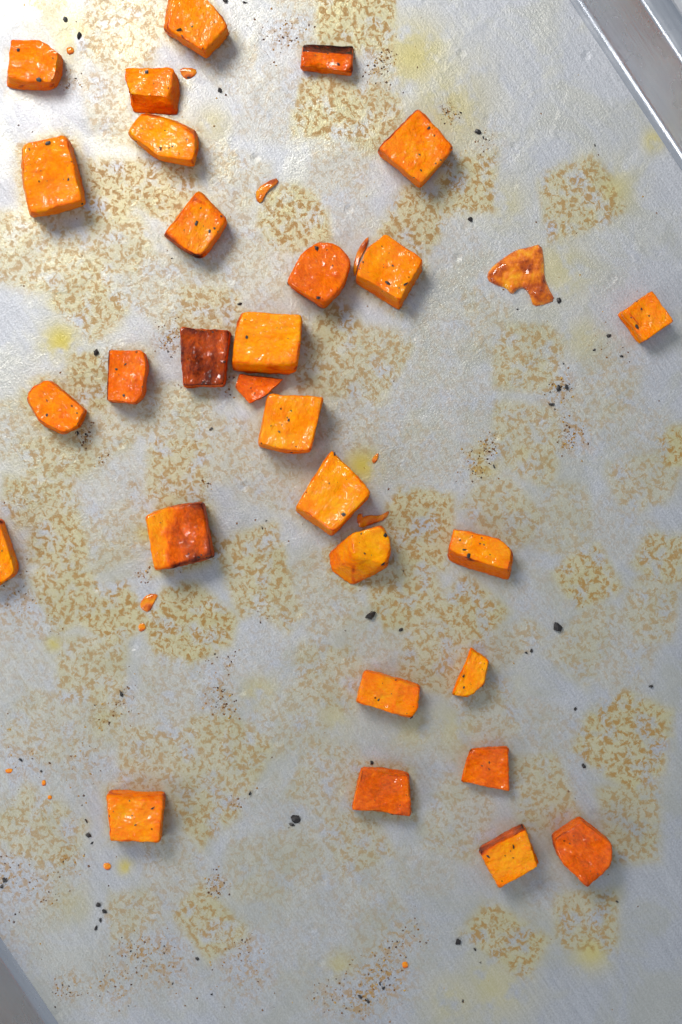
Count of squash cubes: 29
